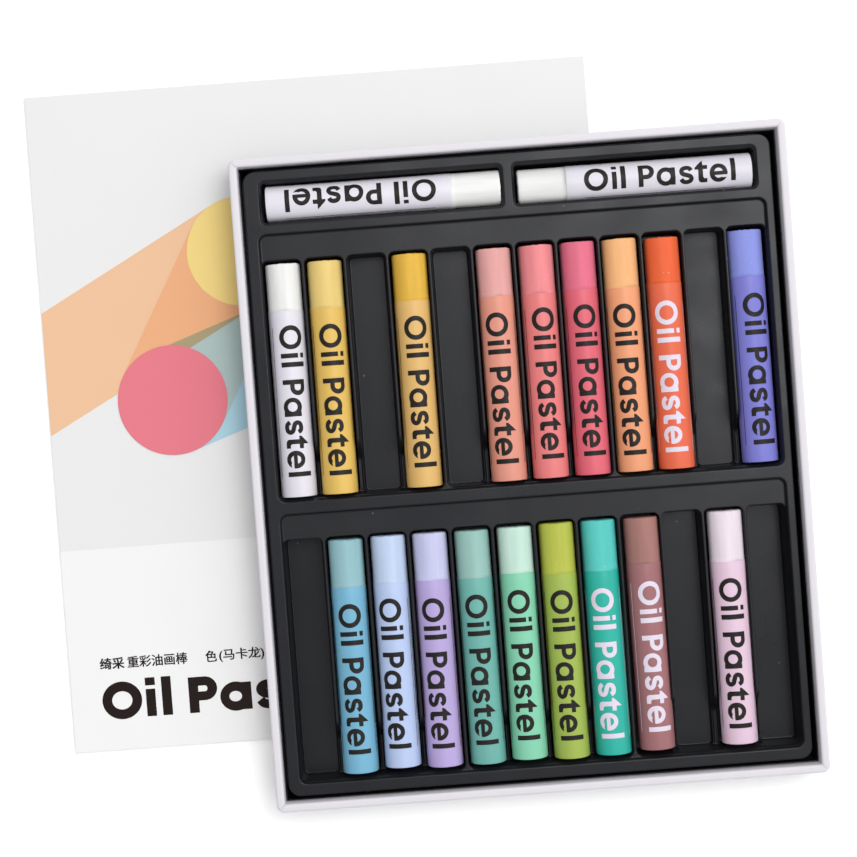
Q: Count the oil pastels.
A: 20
